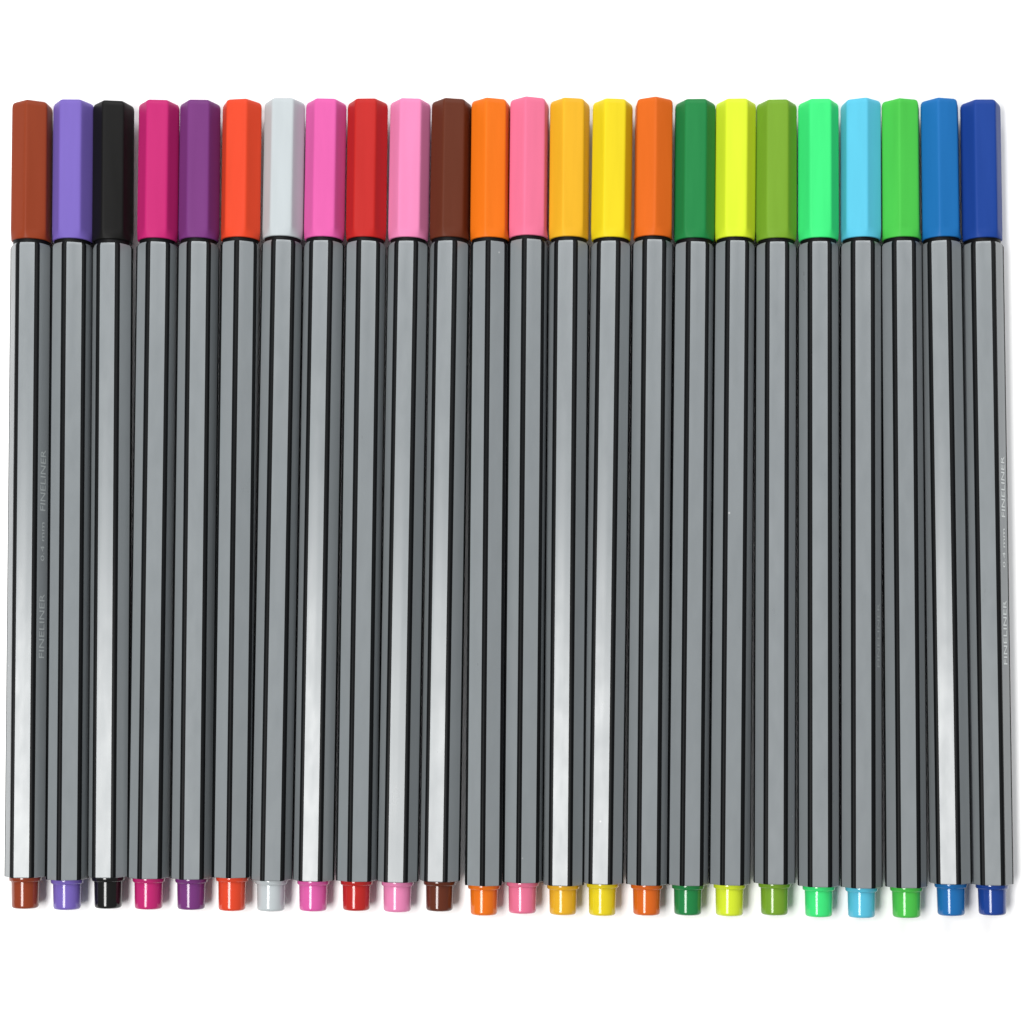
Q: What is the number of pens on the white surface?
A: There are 24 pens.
